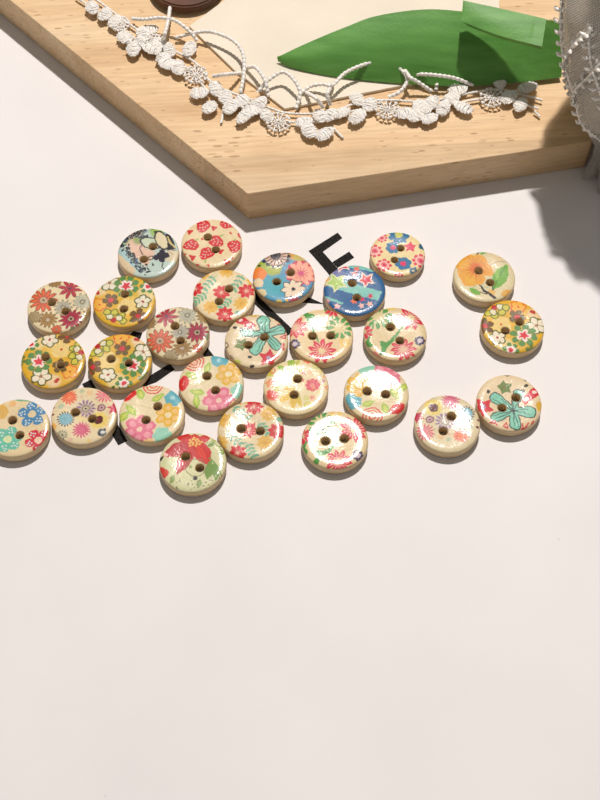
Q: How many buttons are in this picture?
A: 27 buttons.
